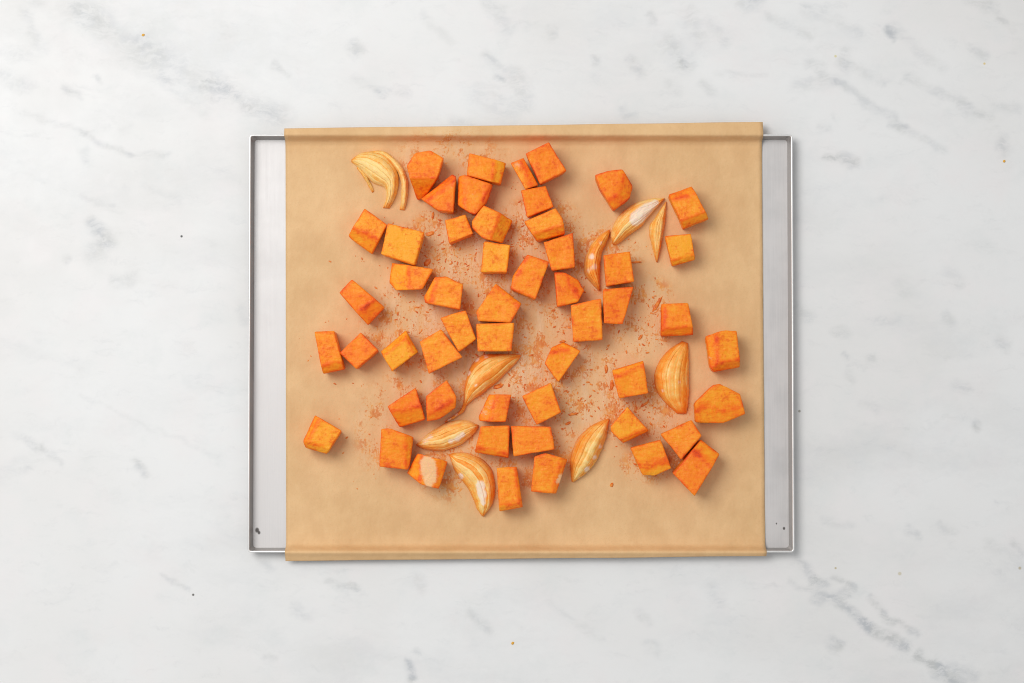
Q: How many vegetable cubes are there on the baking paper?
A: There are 52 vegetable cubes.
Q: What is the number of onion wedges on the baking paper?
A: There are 9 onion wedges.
